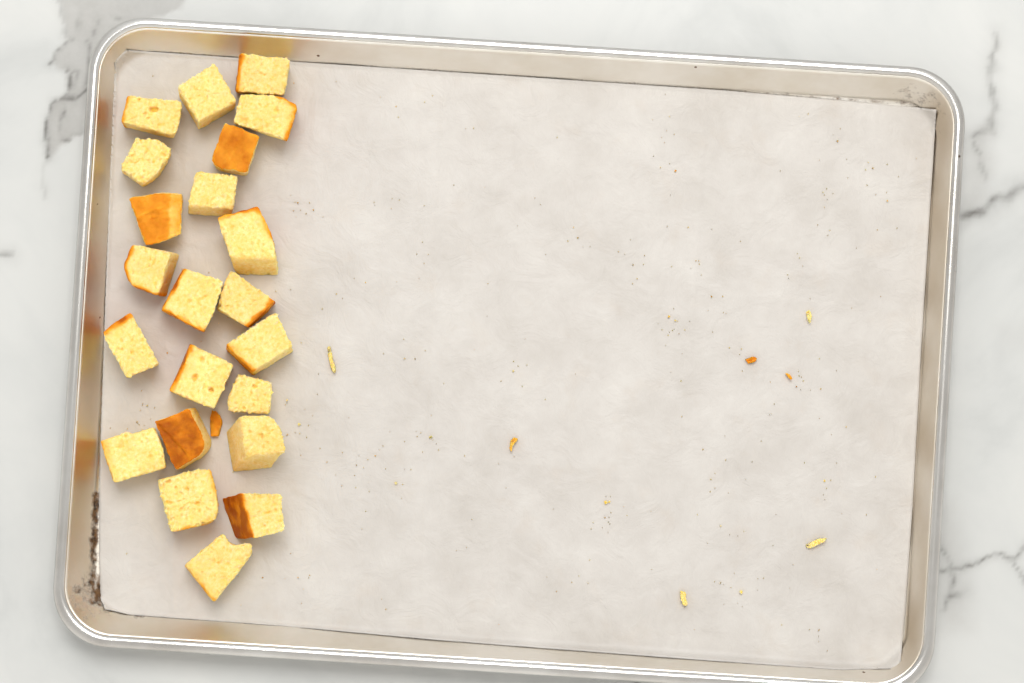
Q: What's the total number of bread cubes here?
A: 22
